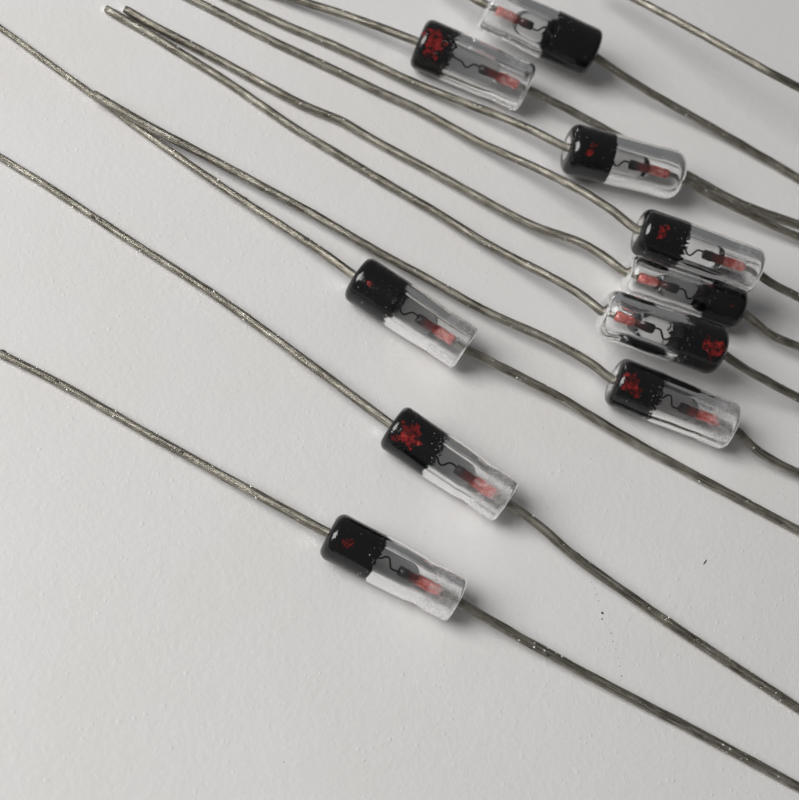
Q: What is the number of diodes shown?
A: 10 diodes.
